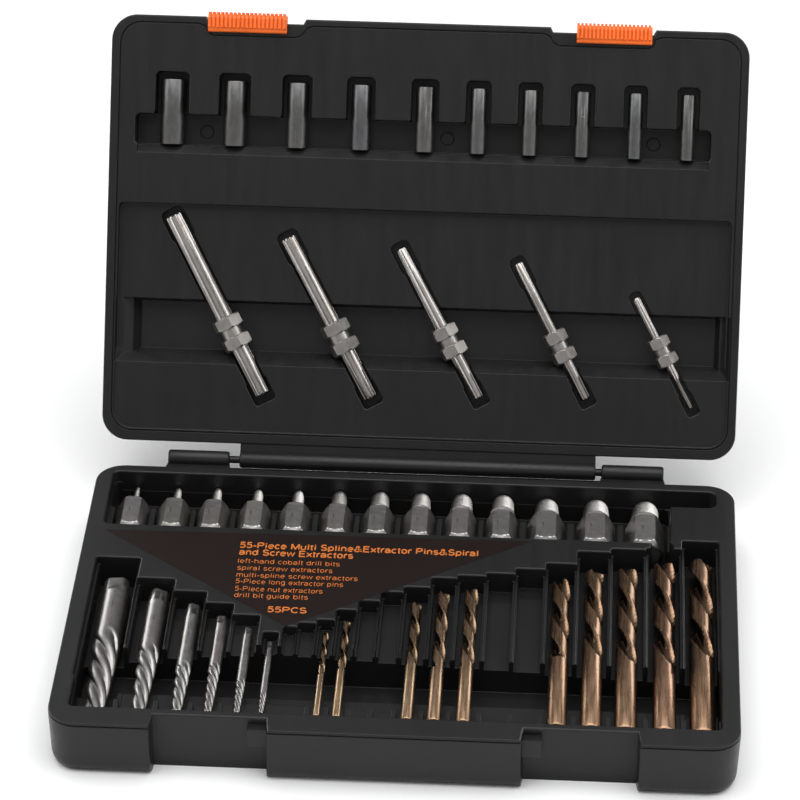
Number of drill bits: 10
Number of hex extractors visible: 13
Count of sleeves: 10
